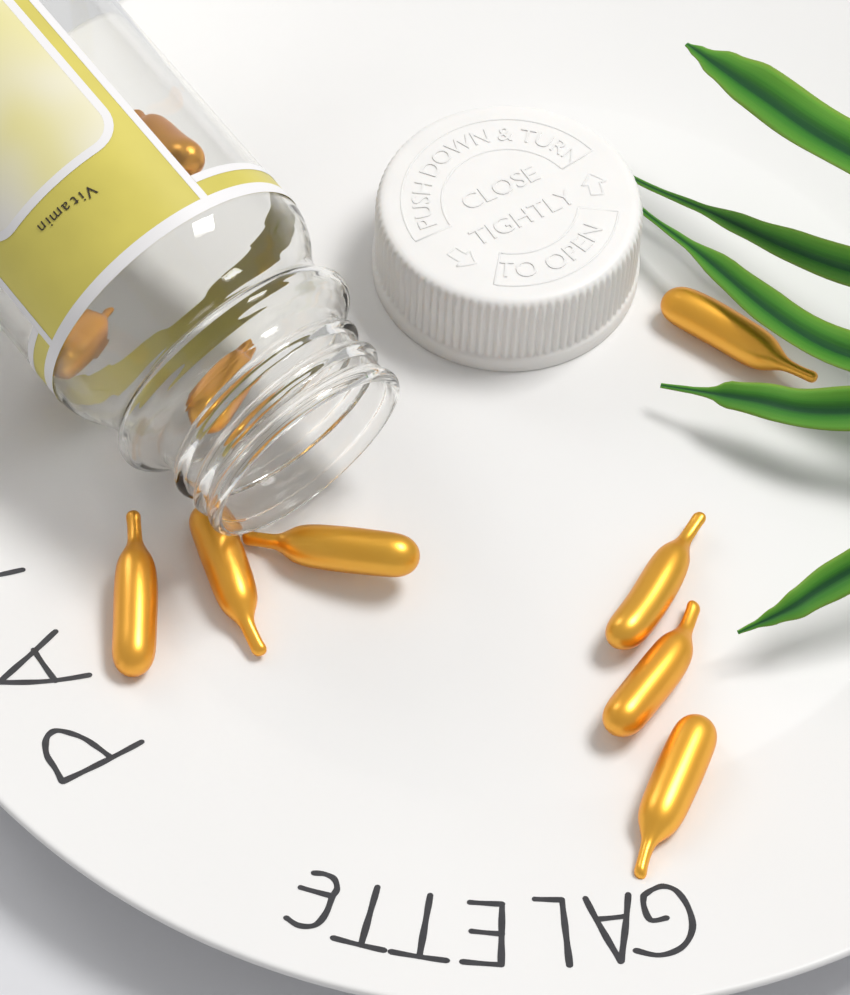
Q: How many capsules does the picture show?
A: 10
